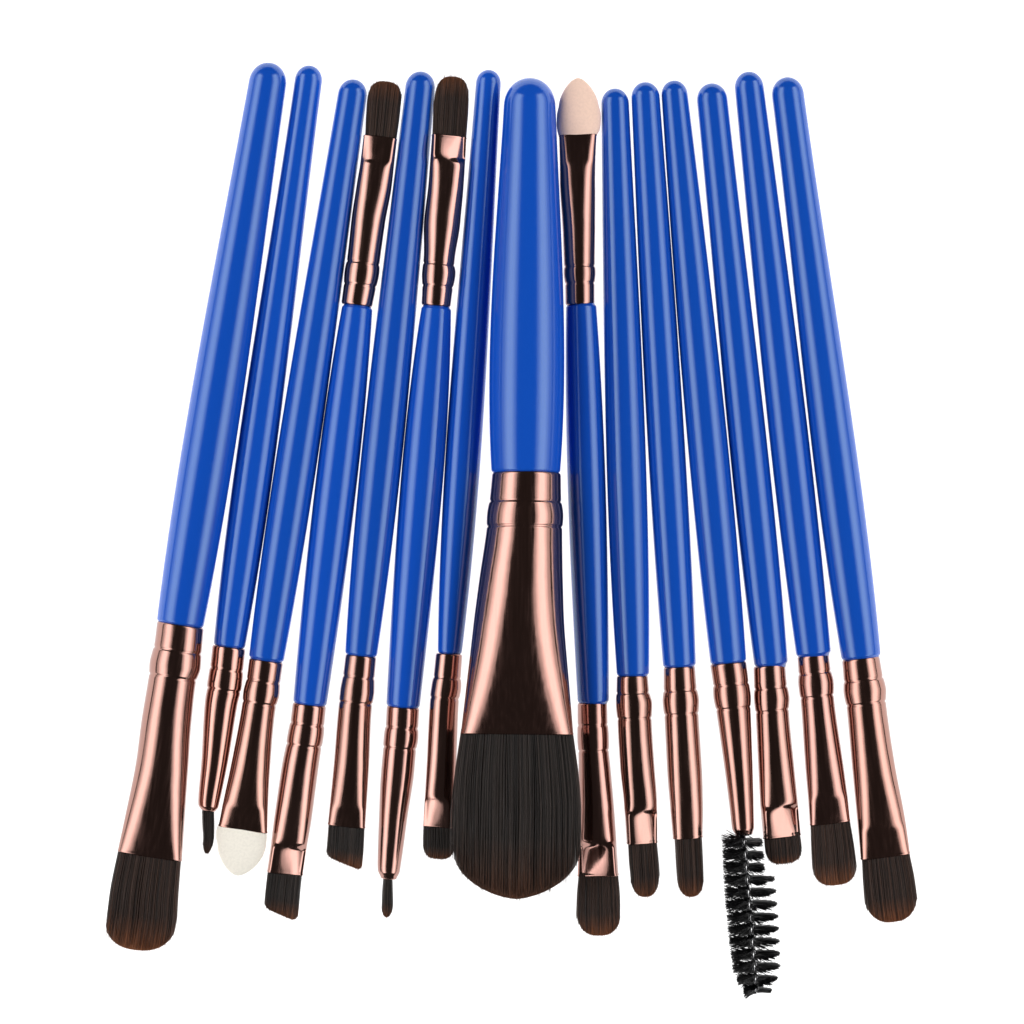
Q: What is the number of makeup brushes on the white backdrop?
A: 15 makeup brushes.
